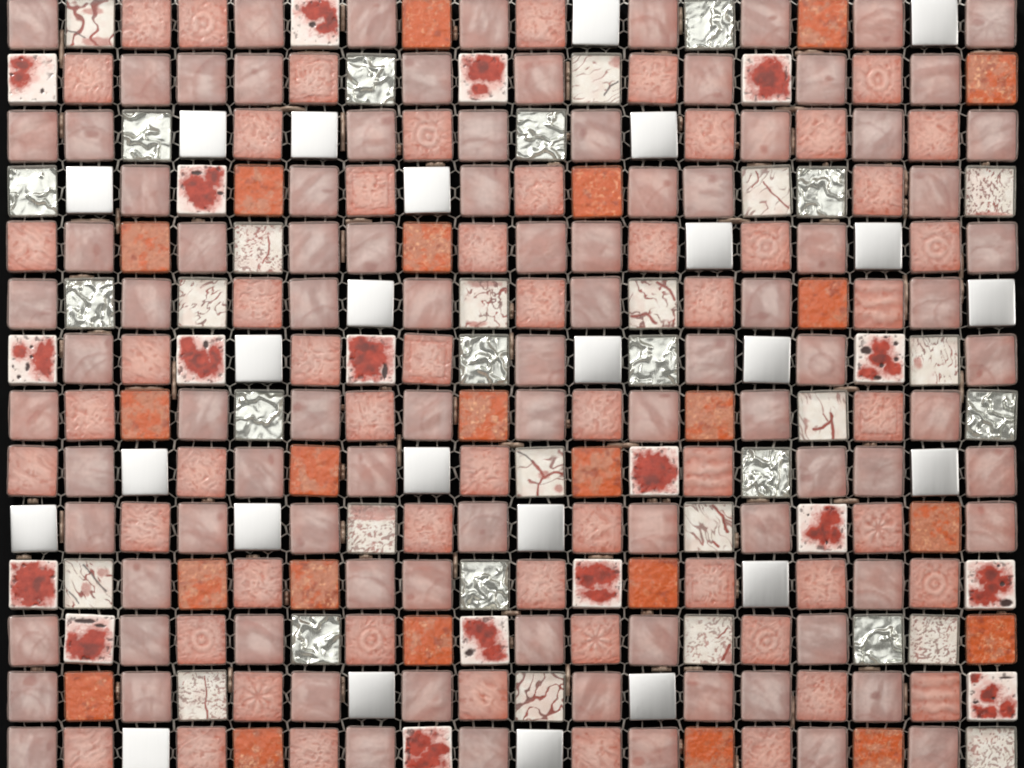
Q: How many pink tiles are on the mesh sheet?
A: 152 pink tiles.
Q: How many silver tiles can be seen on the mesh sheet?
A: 40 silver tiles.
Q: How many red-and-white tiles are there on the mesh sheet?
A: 37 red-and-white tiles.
